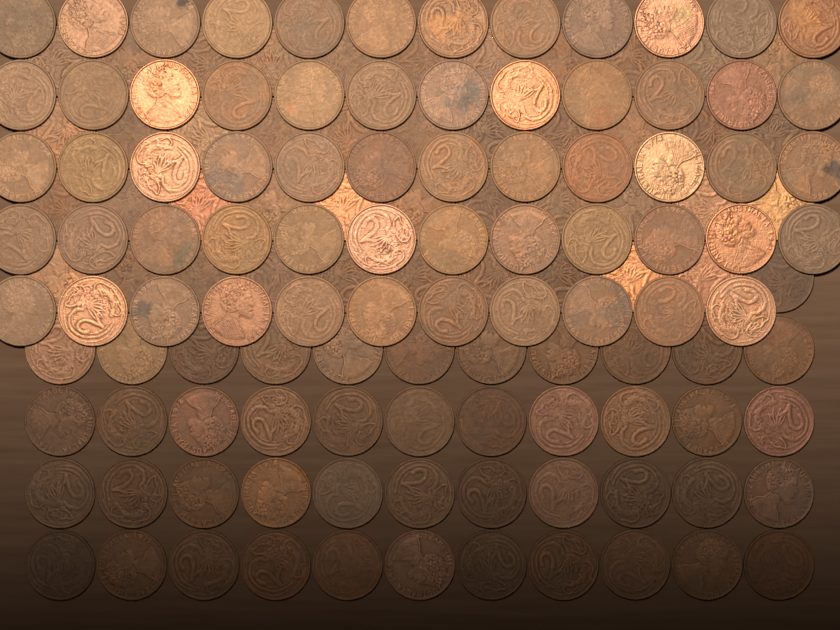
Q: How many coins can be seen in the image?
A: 147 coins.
